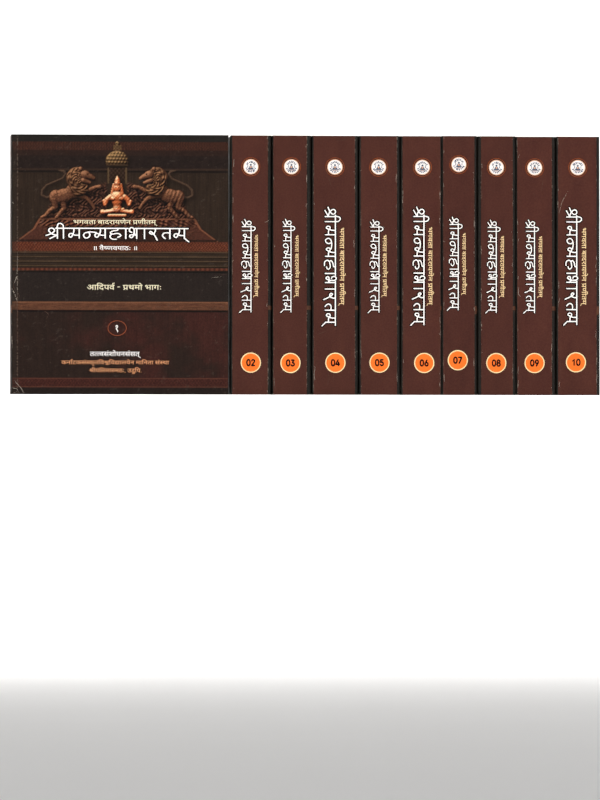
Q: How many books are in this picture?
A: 10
